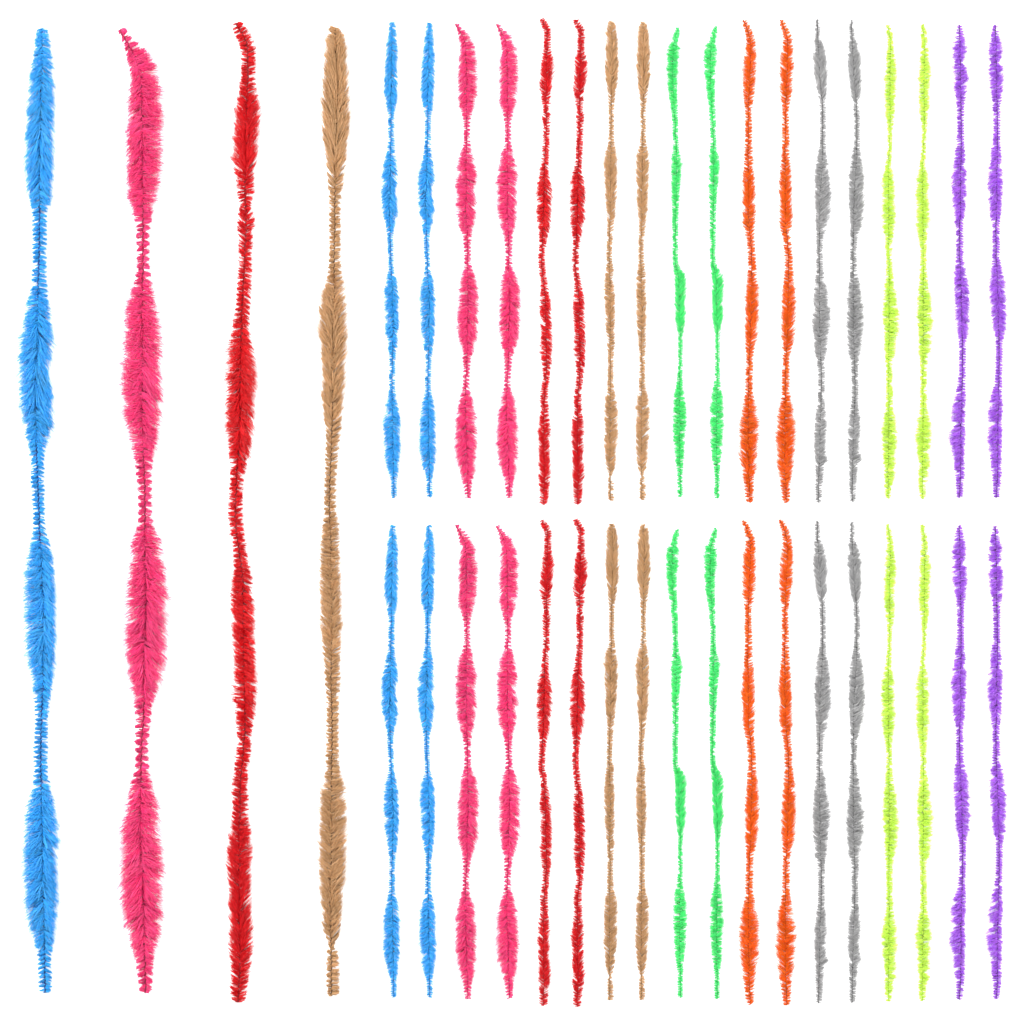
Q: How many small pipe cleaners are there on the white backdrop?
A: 36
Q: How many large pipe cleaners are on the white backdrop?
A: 4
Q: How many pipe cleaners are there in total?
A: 40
